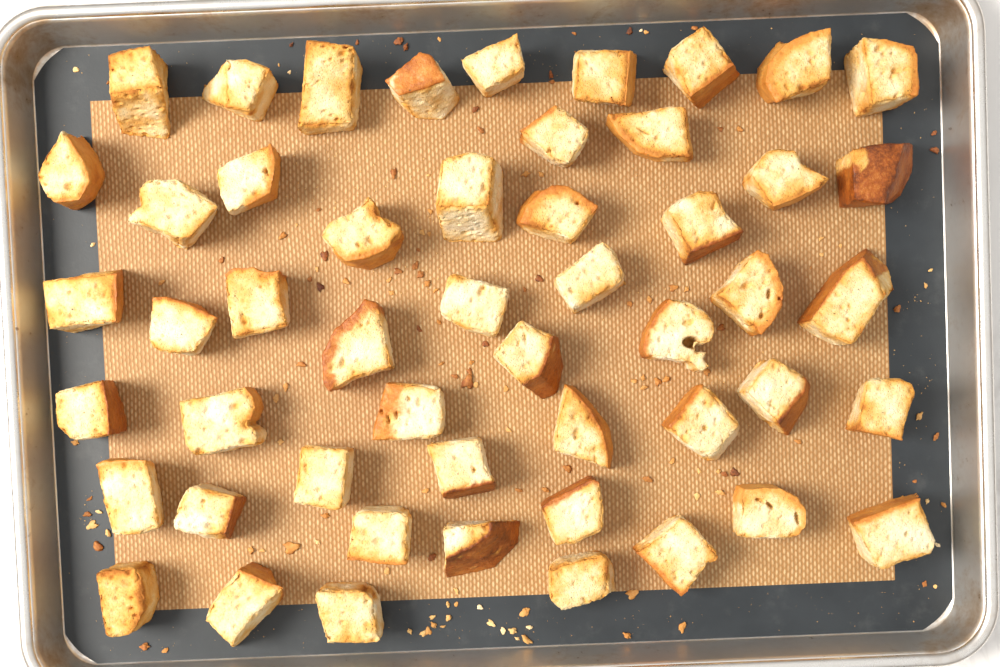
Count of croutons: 51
